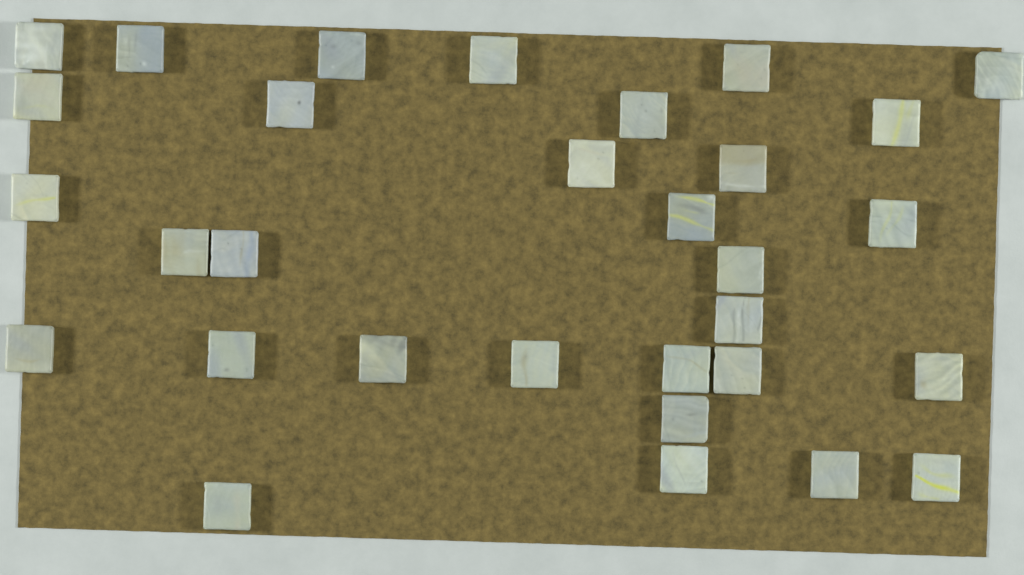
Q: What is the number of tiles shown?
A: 31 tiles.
